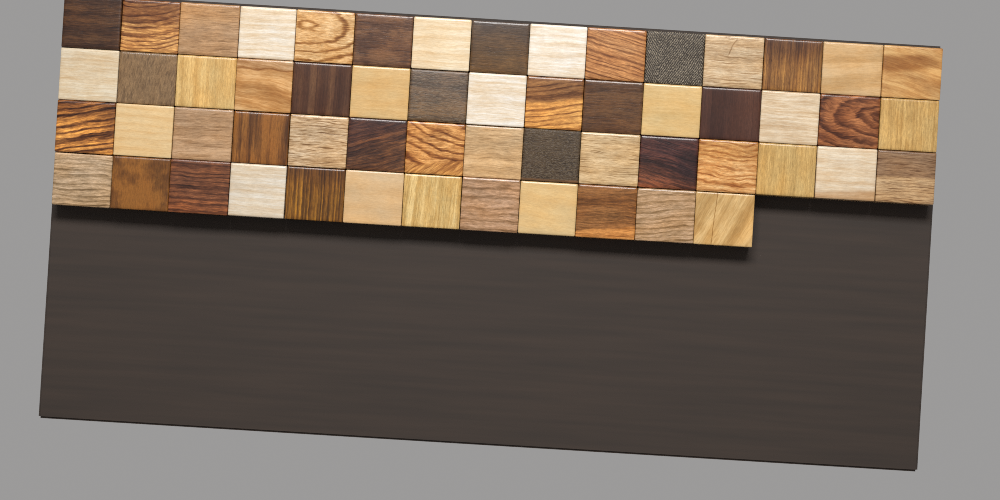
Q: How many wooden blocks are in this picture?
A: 57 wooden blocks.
